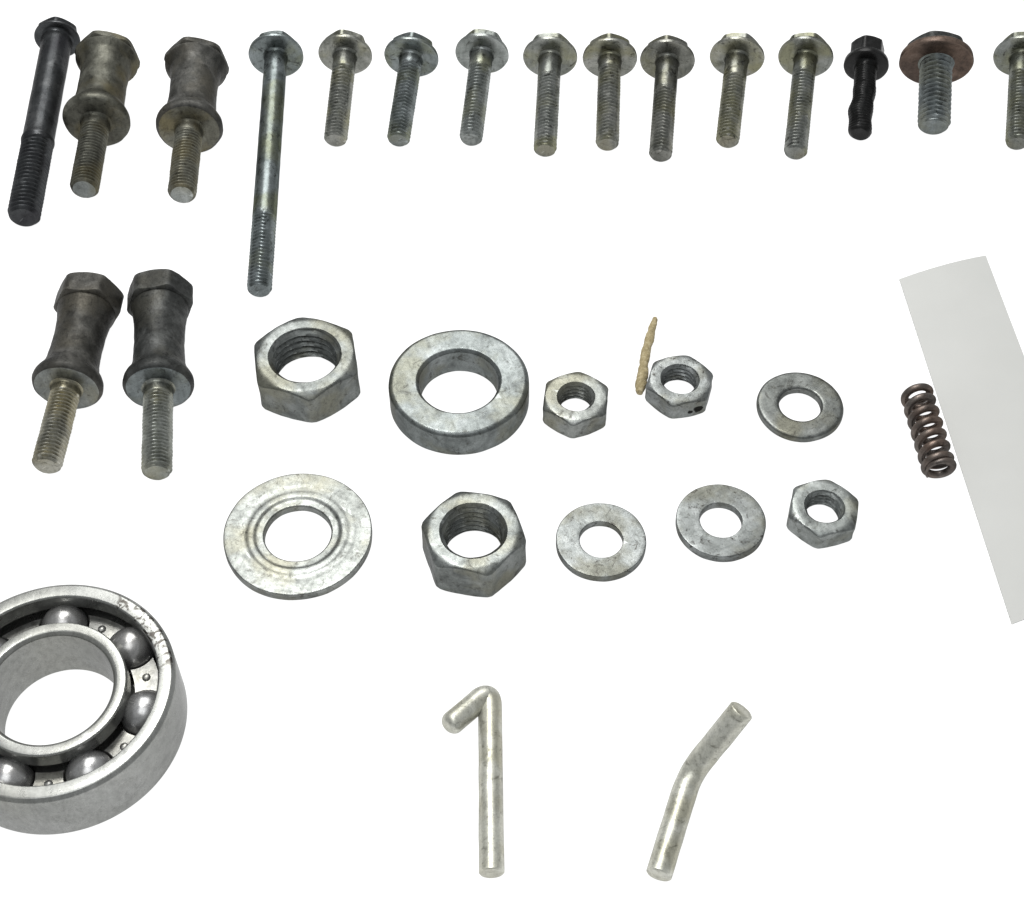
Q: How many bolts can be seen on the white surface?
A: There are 17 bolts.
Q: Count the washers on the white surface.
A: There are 5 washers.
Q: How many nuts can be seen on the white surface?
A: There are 5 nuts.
